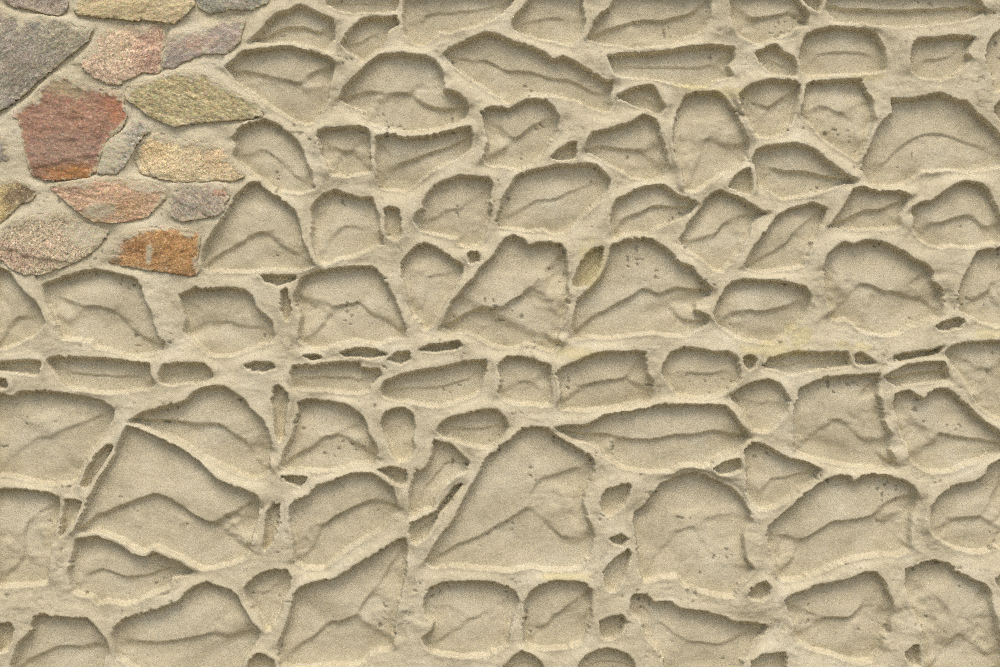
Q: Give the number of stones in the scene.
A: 16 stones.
